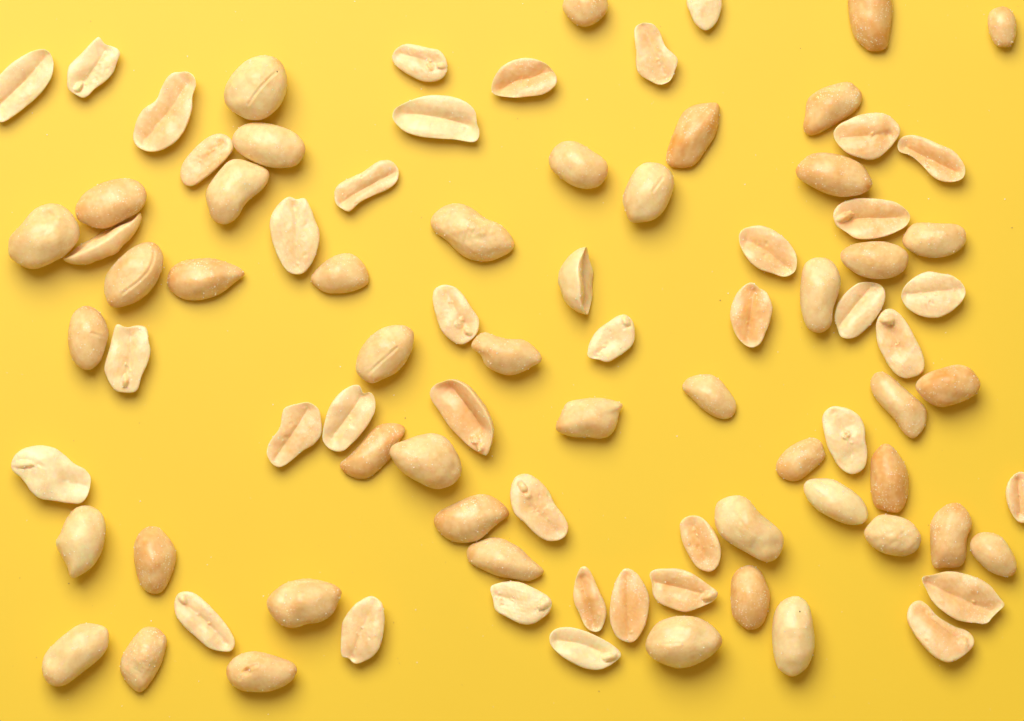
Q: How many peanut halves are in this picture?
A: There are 41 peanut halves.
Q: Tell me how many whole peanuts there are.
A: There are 47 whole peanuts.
